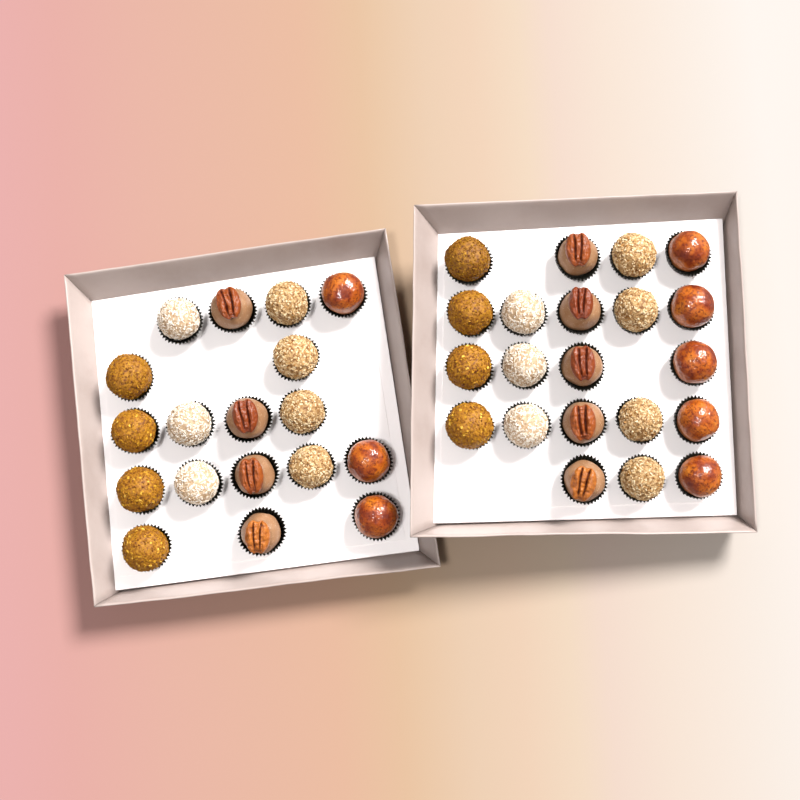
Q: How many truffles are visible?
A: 39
